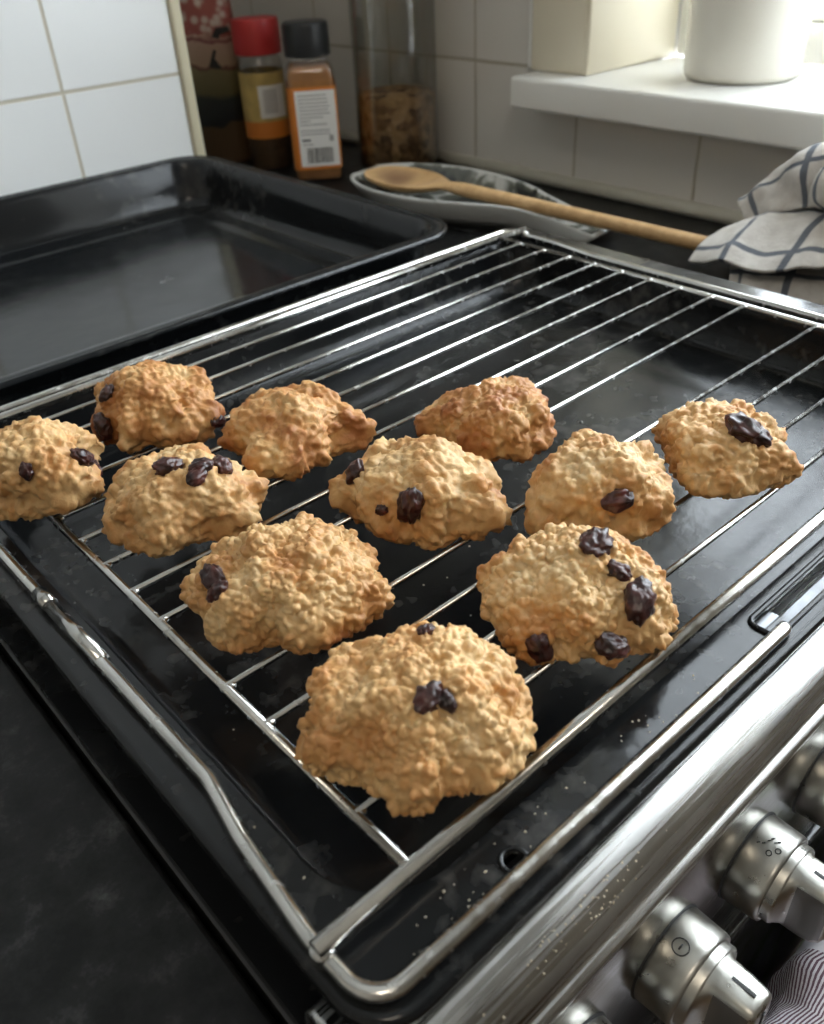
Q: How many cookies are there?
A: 11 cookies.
